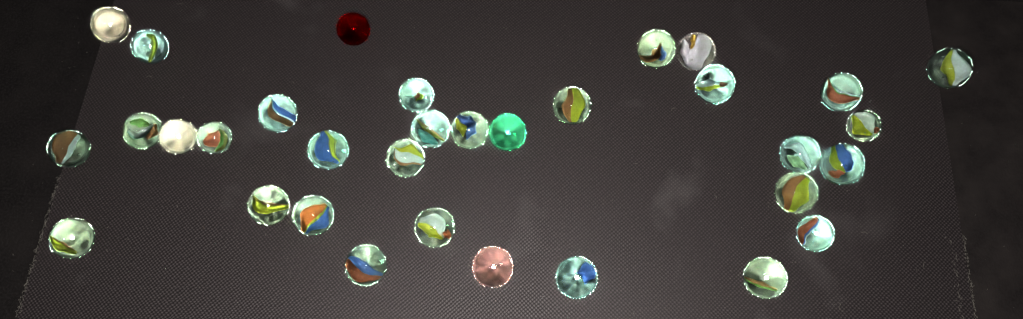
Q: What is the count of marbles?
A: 33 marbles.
